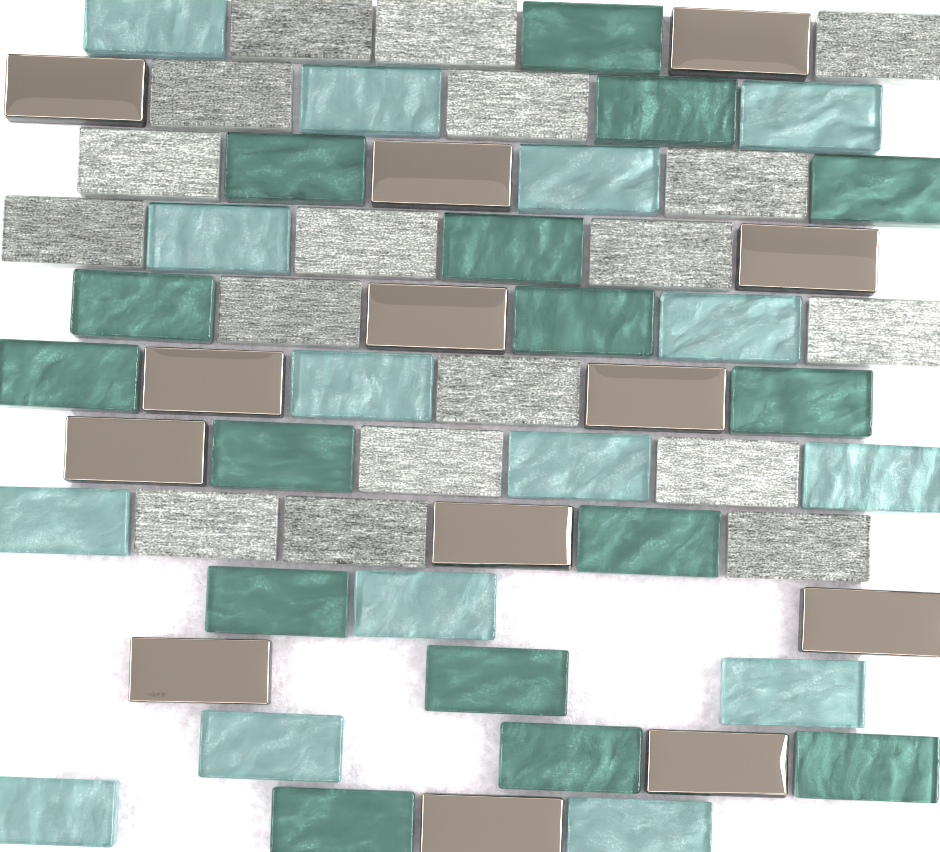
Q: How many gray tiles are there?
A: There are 18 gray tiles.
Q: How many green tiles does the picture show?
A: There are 16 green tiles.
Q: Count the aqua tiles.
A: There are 15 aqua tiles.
